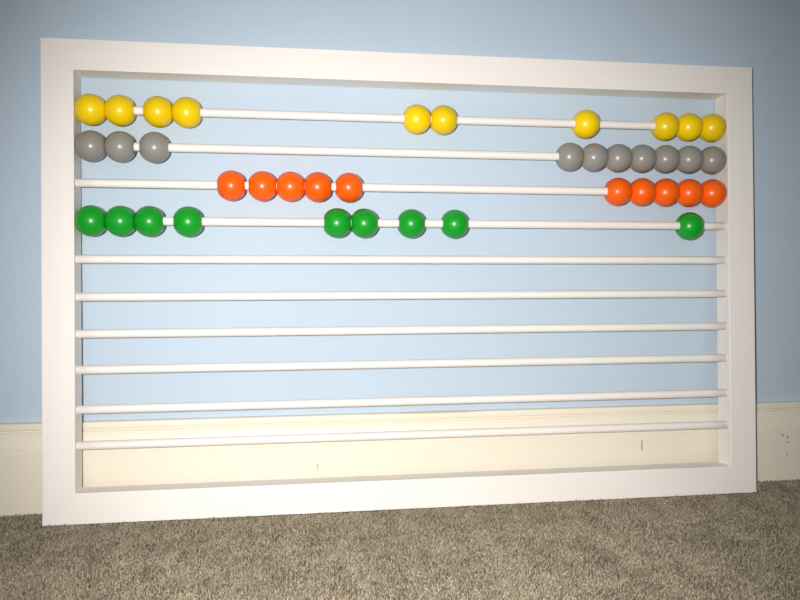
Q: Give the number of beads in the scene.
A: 39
